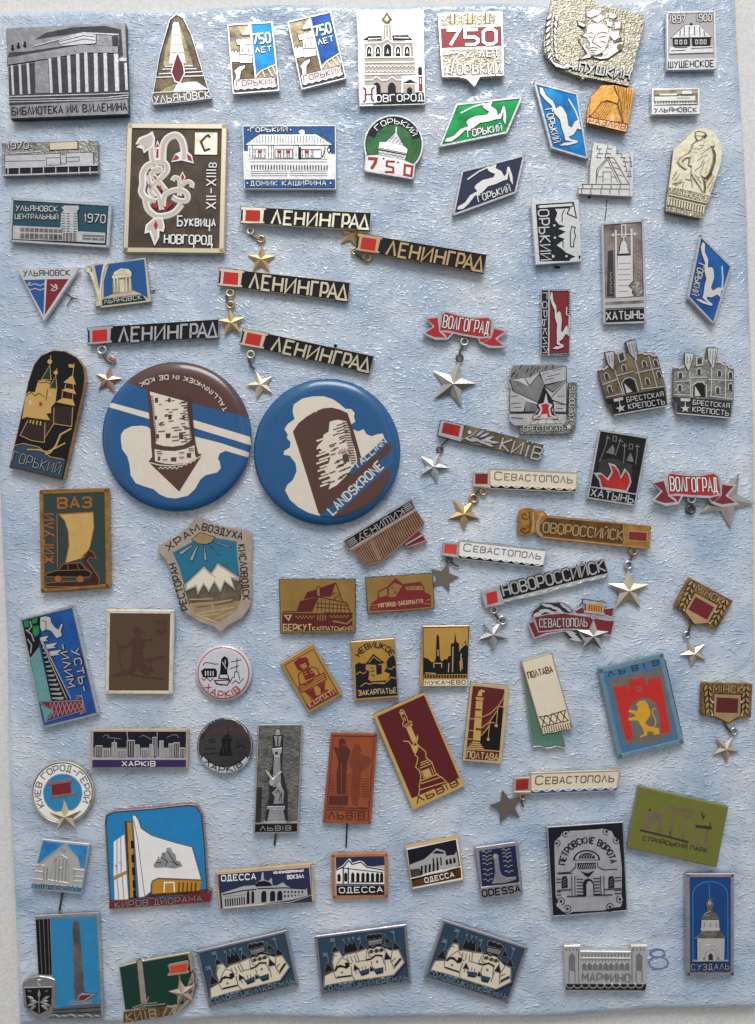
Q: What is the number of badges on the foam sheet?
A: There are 84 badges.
